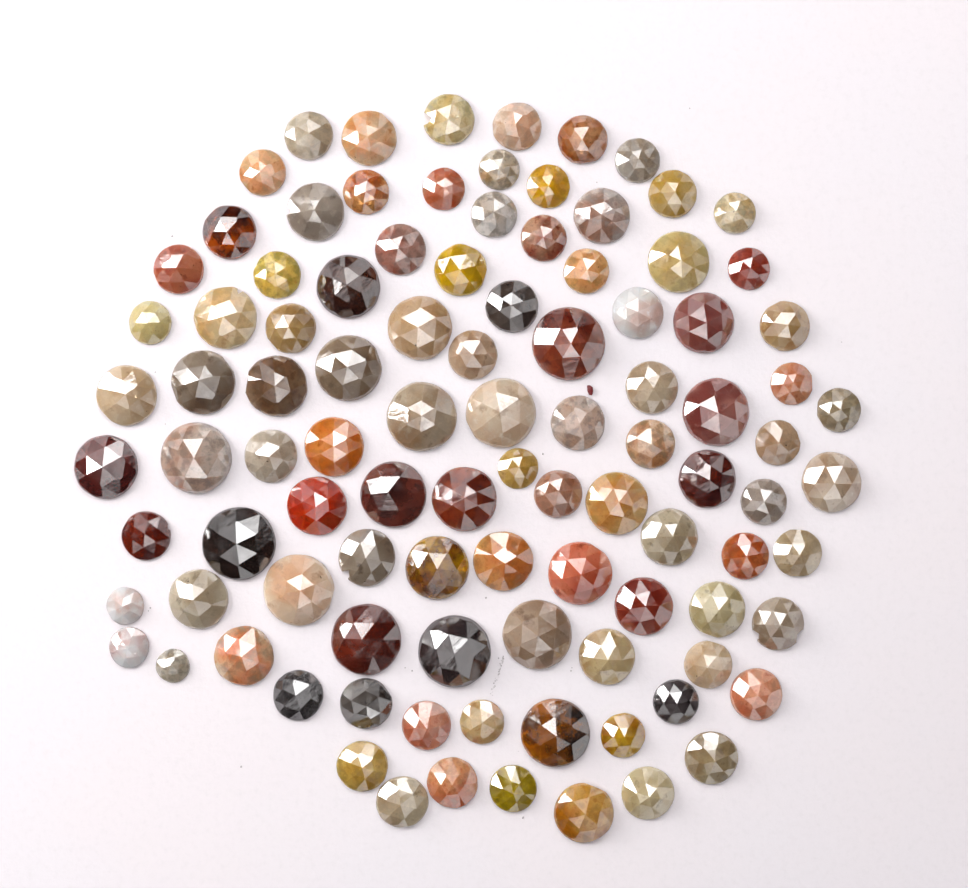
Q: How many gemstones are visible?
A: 100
